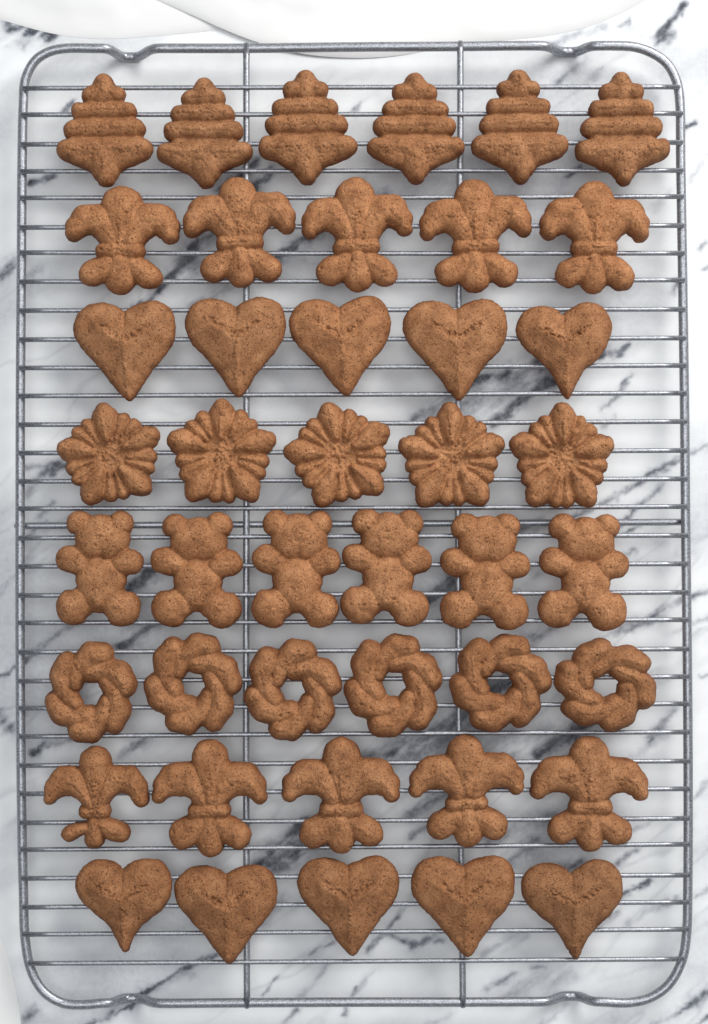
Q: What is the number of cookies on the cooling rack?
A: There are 43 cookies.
